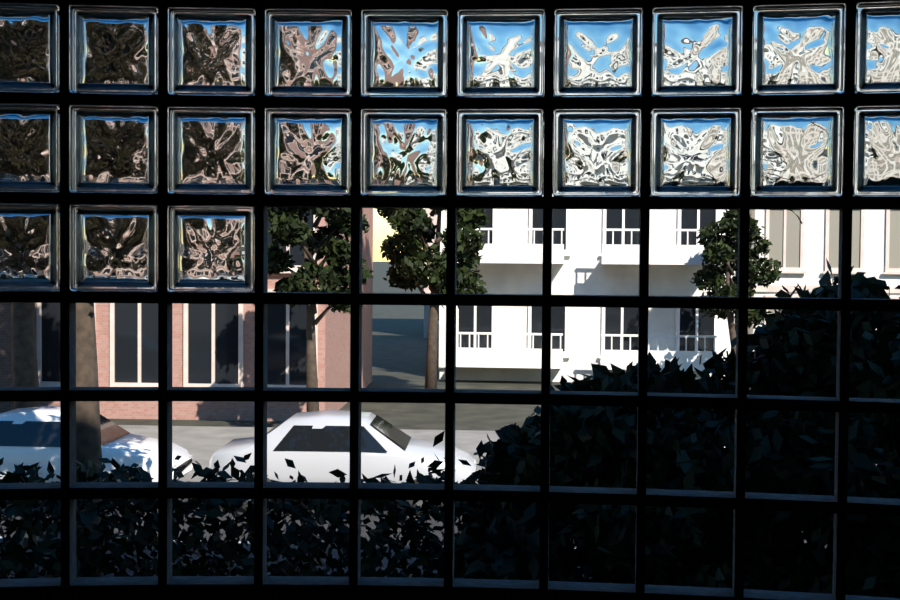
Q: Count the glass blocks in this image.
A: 23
